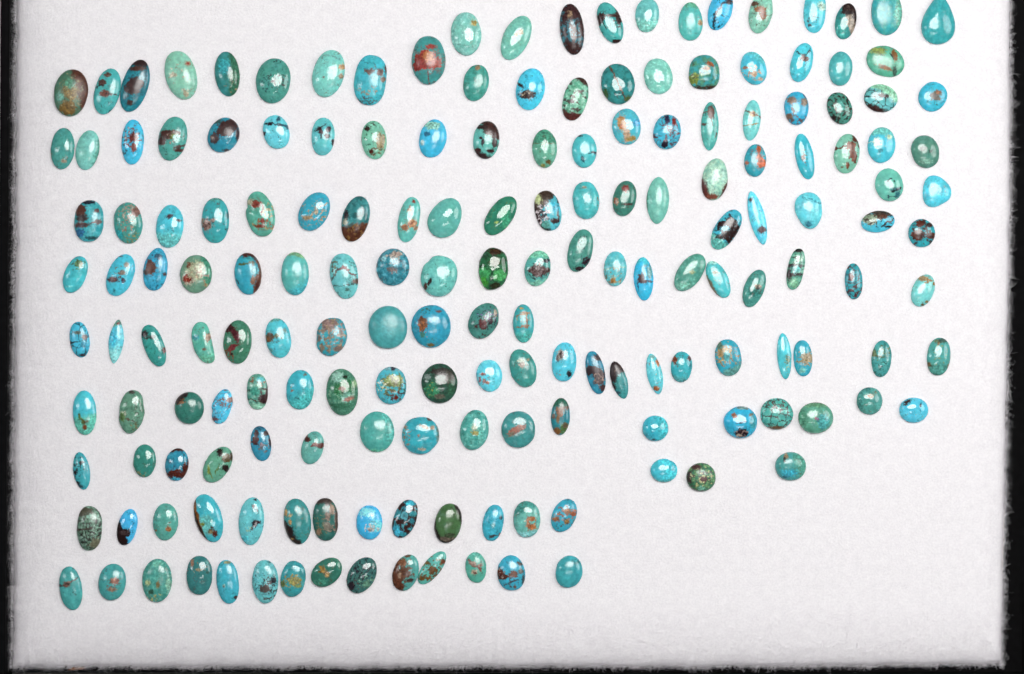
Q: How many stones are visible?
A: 177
